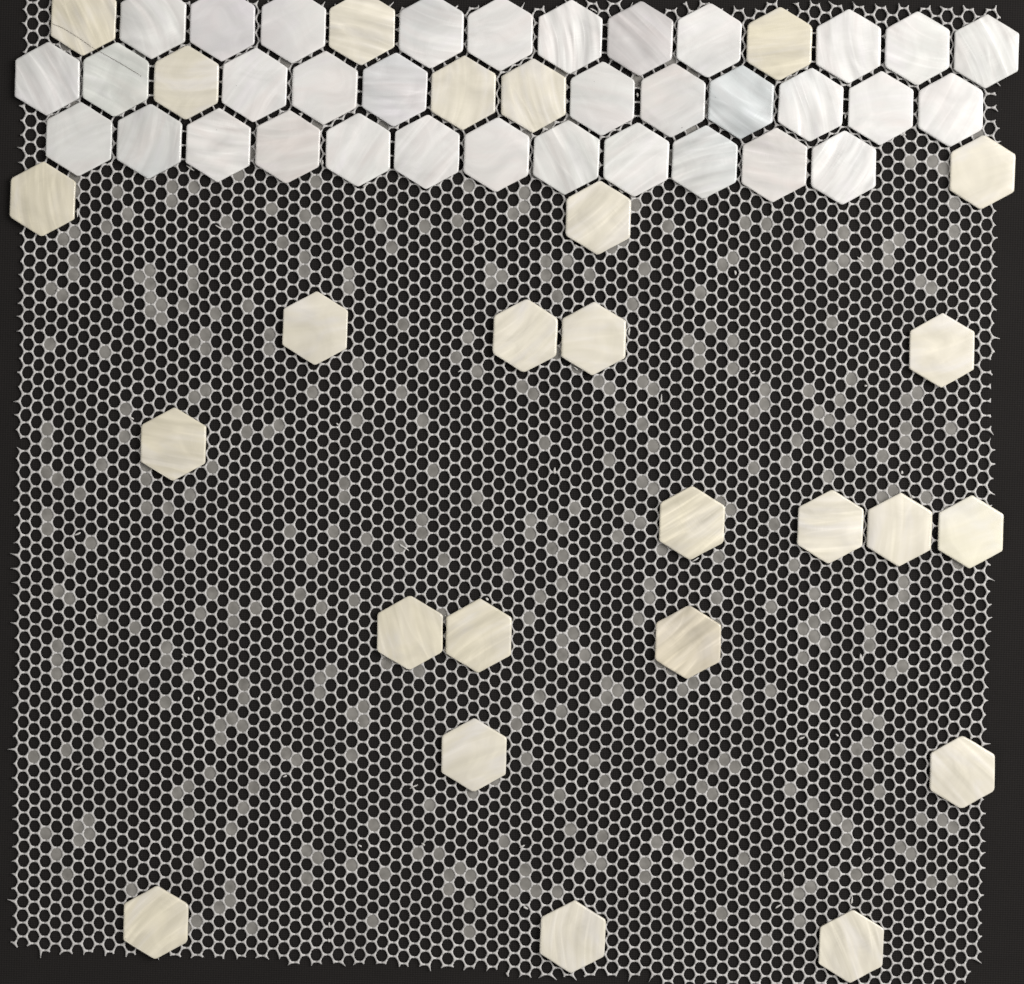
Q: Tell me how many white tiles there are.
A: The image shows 34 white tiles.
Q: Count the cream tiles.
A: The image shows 26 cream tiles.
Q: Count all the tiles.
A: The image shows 60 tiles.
